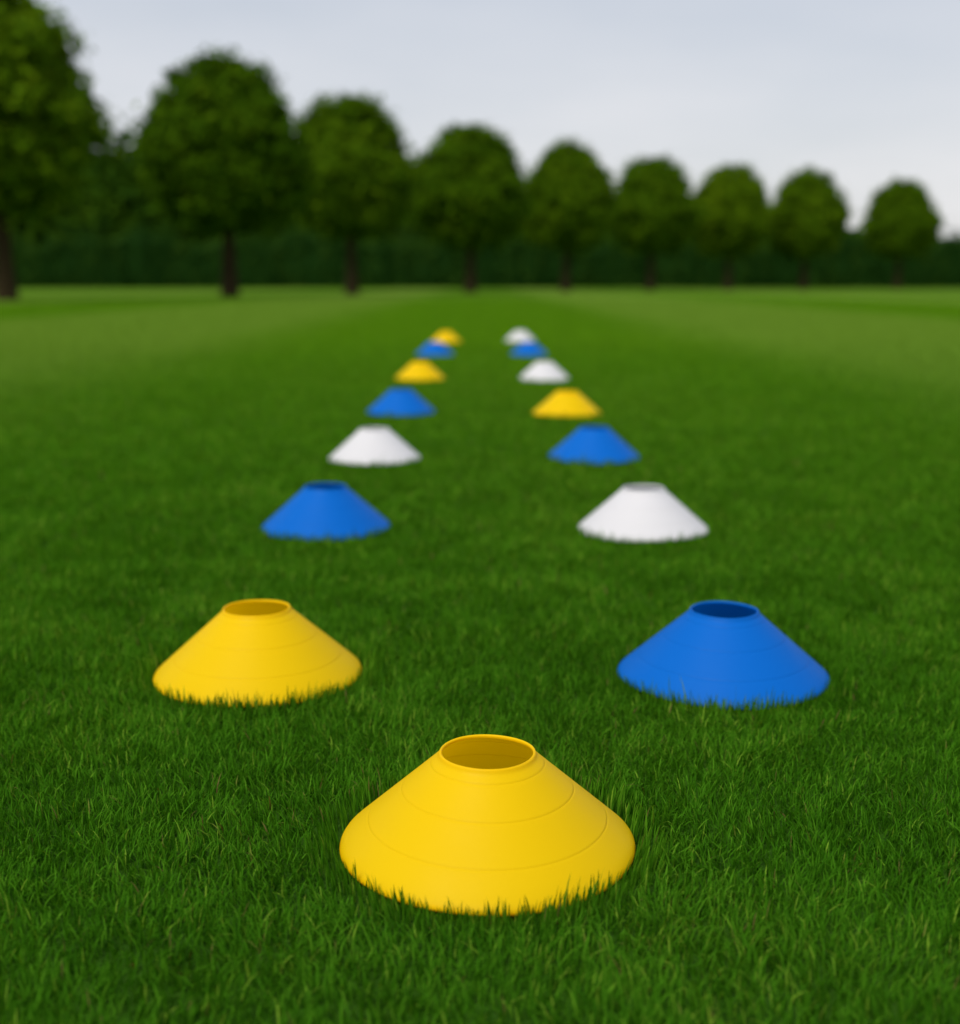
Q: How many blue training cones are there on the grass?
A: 6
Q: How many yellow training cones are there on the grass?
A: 5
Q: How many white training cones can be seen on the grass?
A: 4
